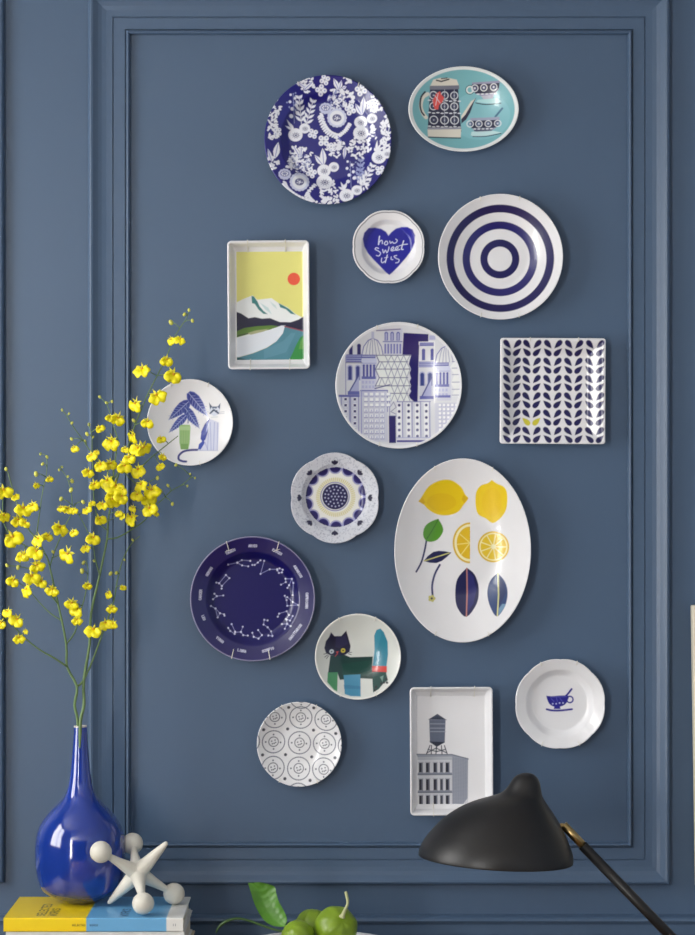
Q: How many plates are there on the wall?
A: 15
